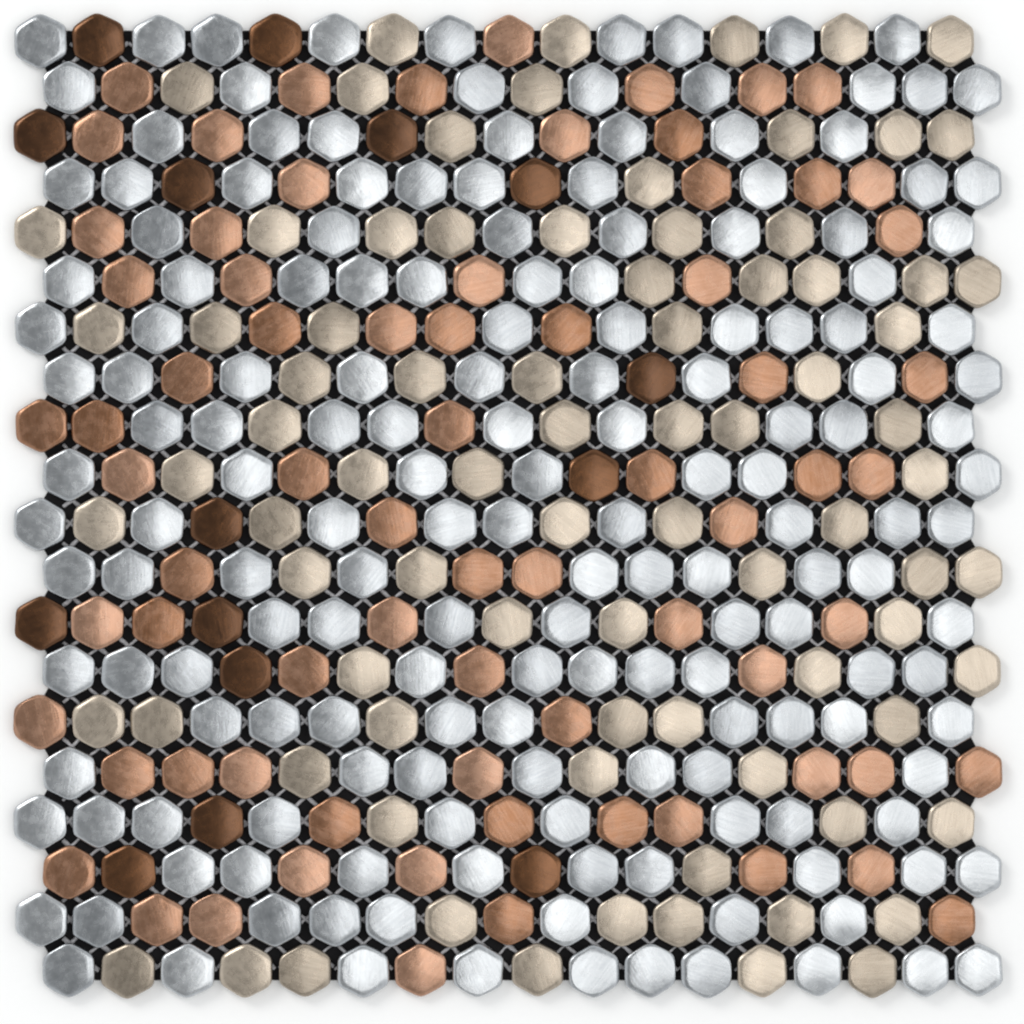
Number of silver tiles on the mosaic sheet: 169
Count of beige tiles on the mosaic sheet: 83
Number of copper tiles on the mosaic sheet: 73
